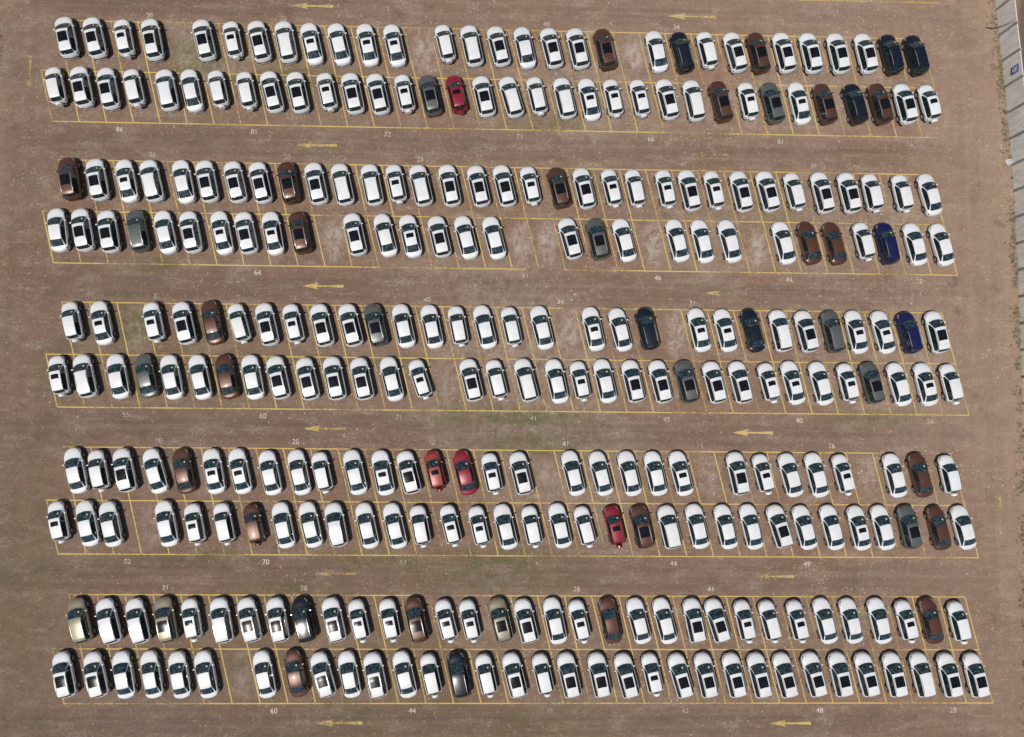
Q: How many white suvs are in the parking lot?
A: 174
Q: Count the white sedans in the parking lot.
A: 95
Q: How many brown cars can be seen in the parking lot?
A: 22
